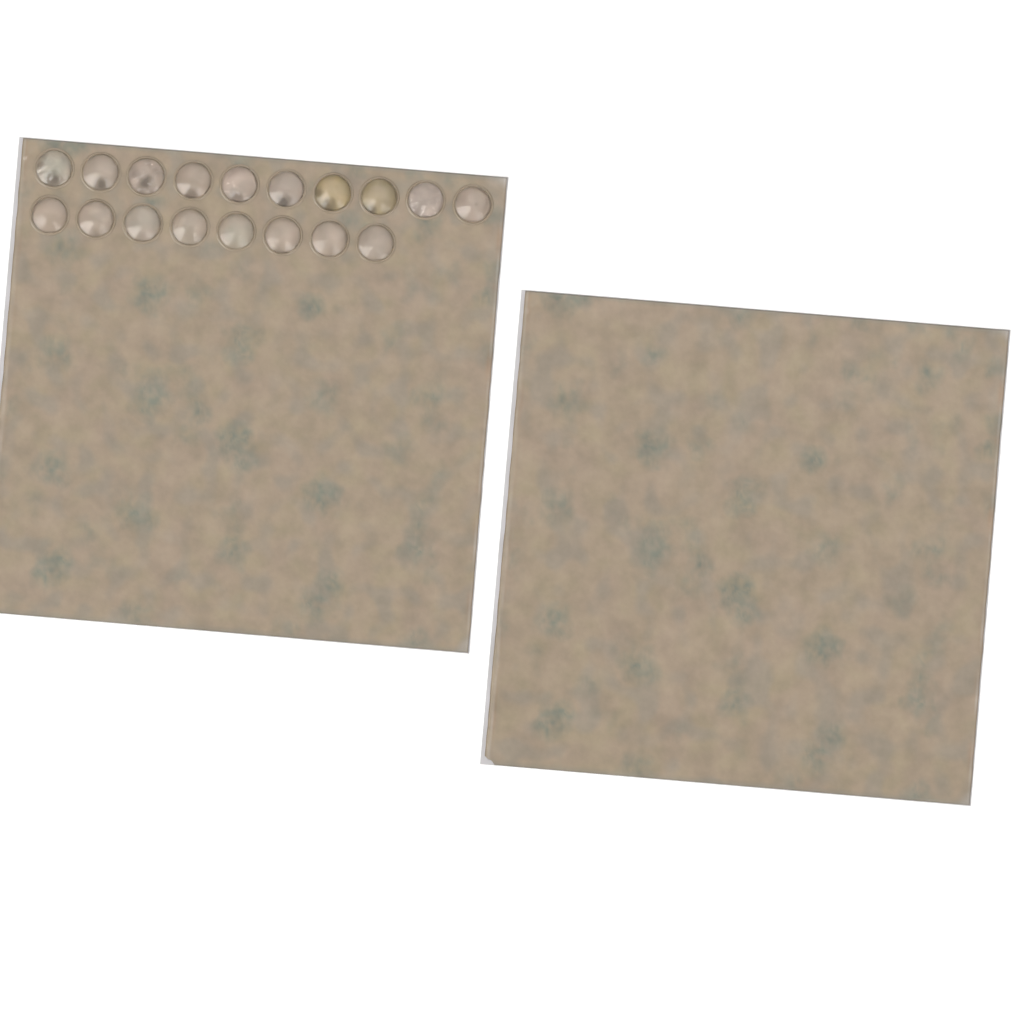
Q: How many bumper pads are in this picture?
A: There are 18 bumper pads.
